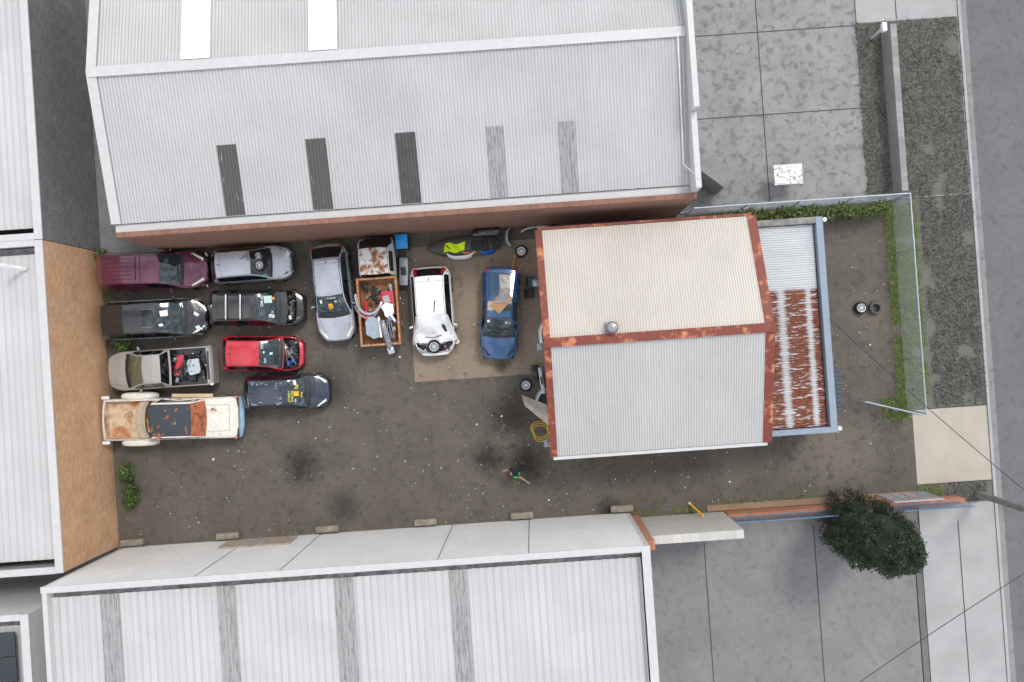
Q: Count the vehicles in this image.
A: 12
